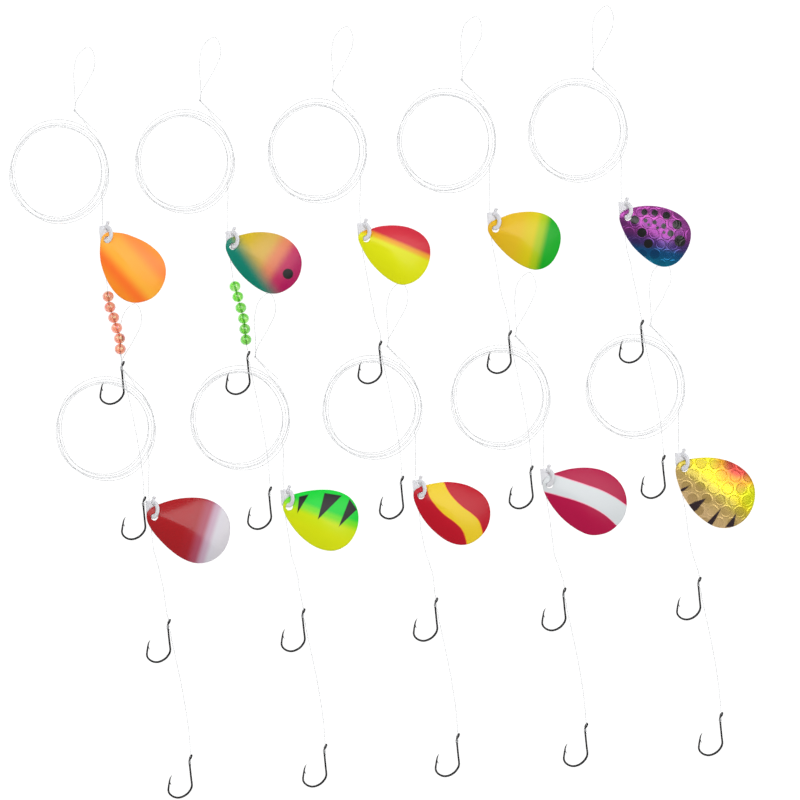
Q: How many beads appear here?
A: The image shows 12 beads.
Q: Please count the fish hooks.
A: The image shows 20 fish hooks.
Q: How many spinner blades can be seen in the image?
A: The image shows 10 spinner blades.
